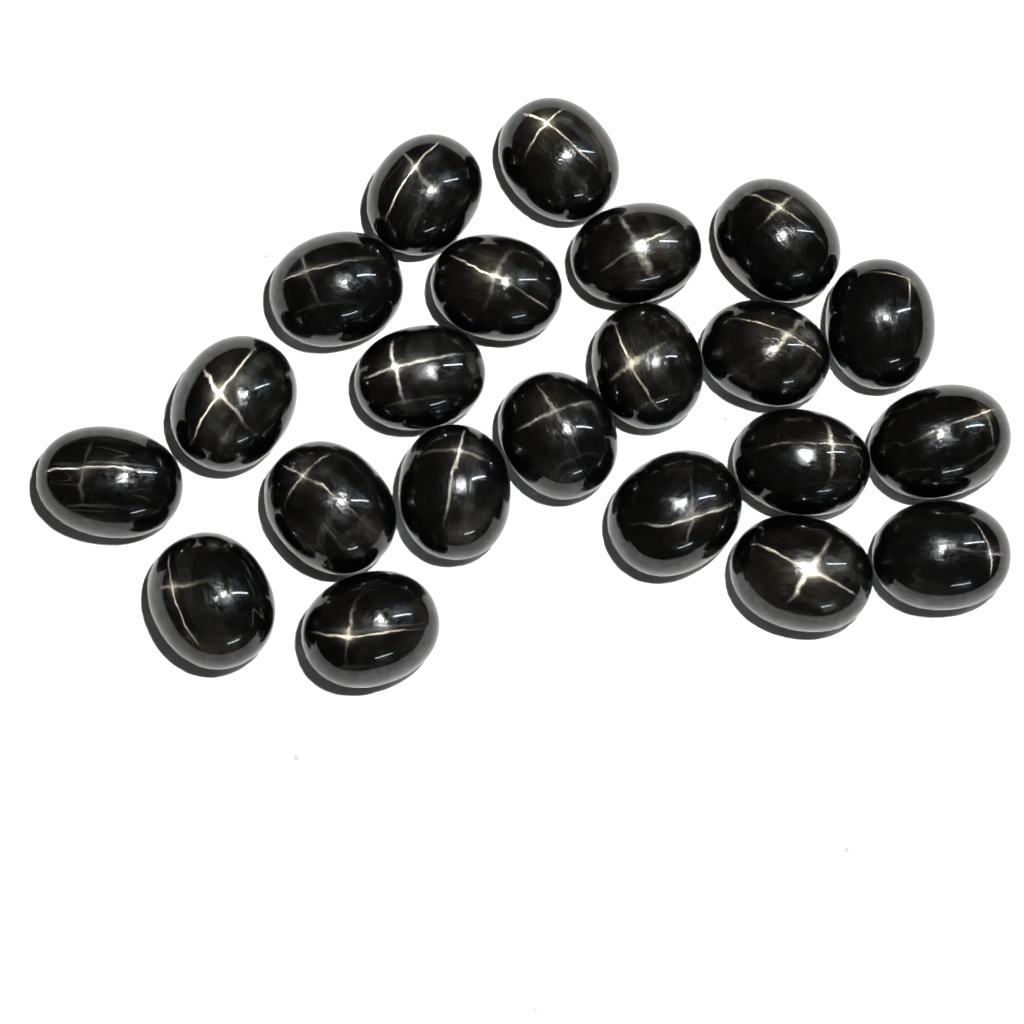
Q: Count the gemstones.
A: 22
